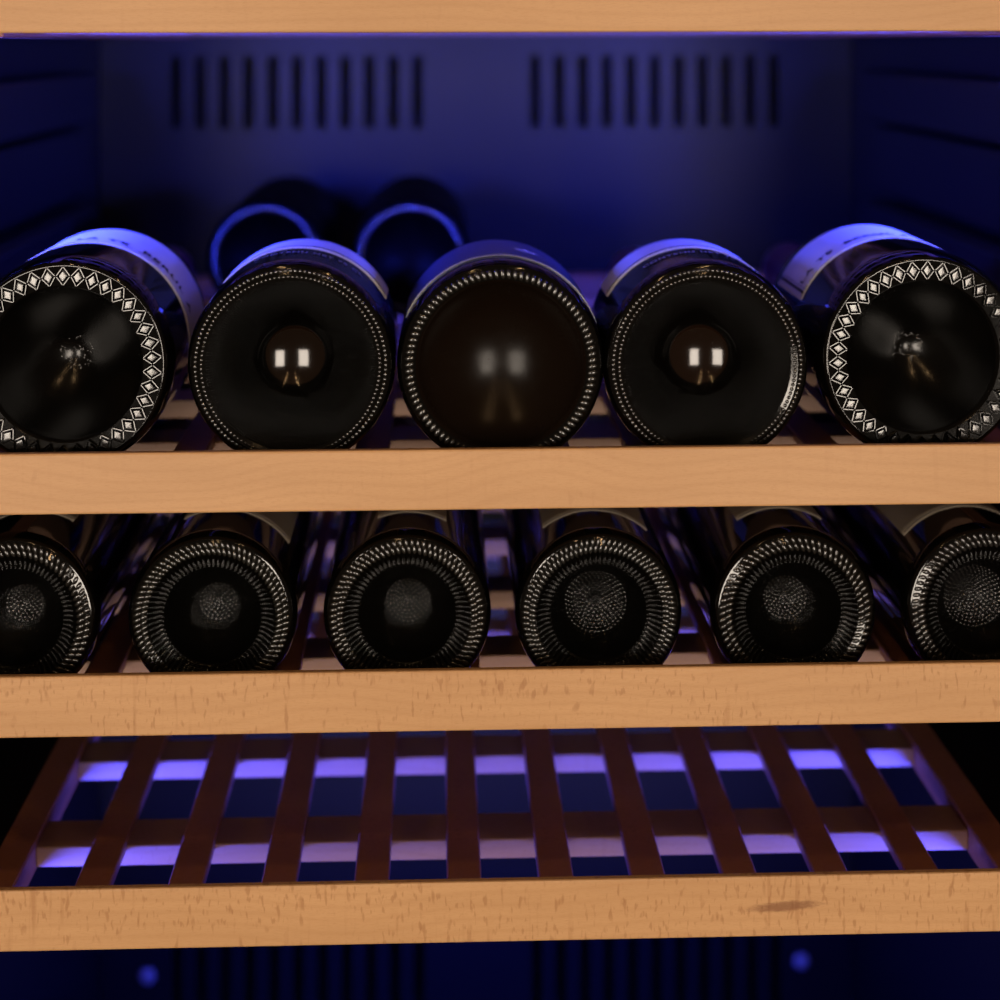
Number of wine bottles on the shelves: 13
